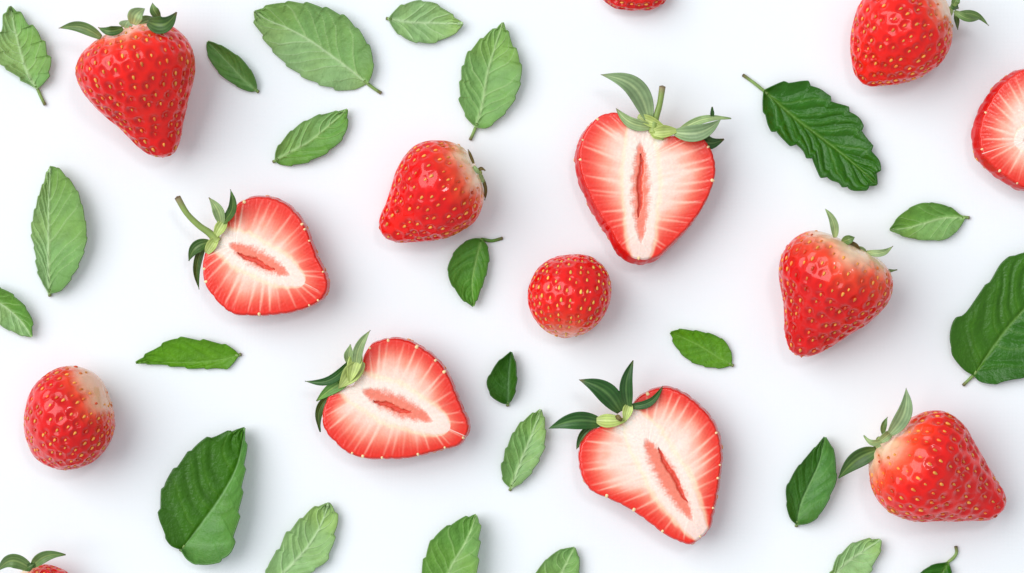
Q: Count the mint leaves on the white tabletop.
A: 23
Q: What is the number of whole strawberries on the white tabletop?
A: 9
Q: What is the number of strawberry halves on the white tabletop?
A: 5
